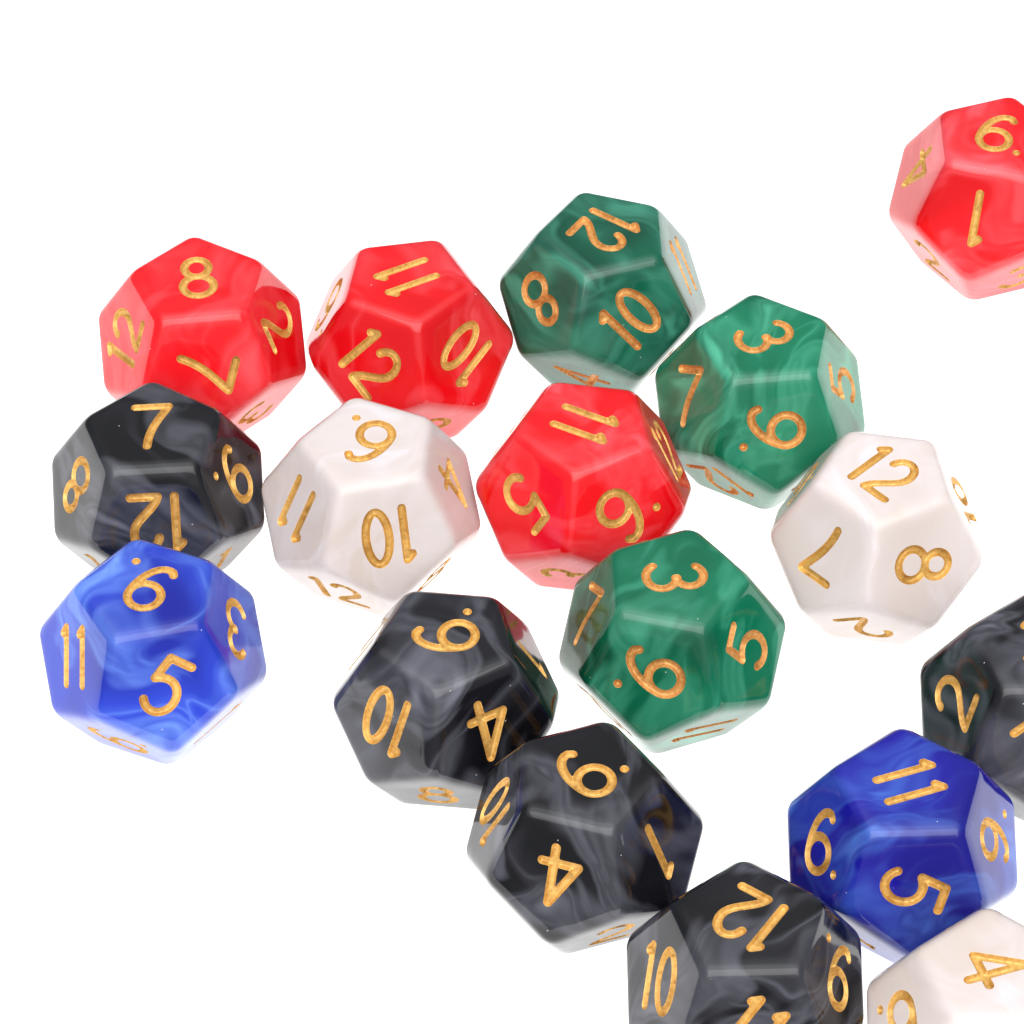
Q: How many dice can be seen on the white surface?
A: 17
